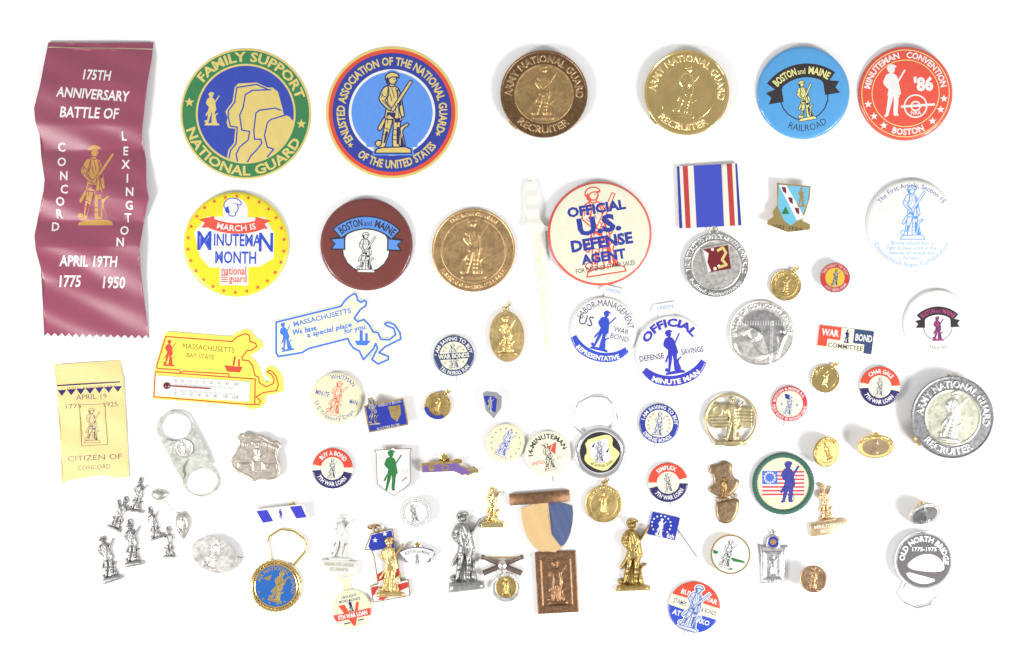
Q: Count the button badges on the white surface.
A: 20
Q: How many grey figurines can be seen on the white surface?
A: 7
